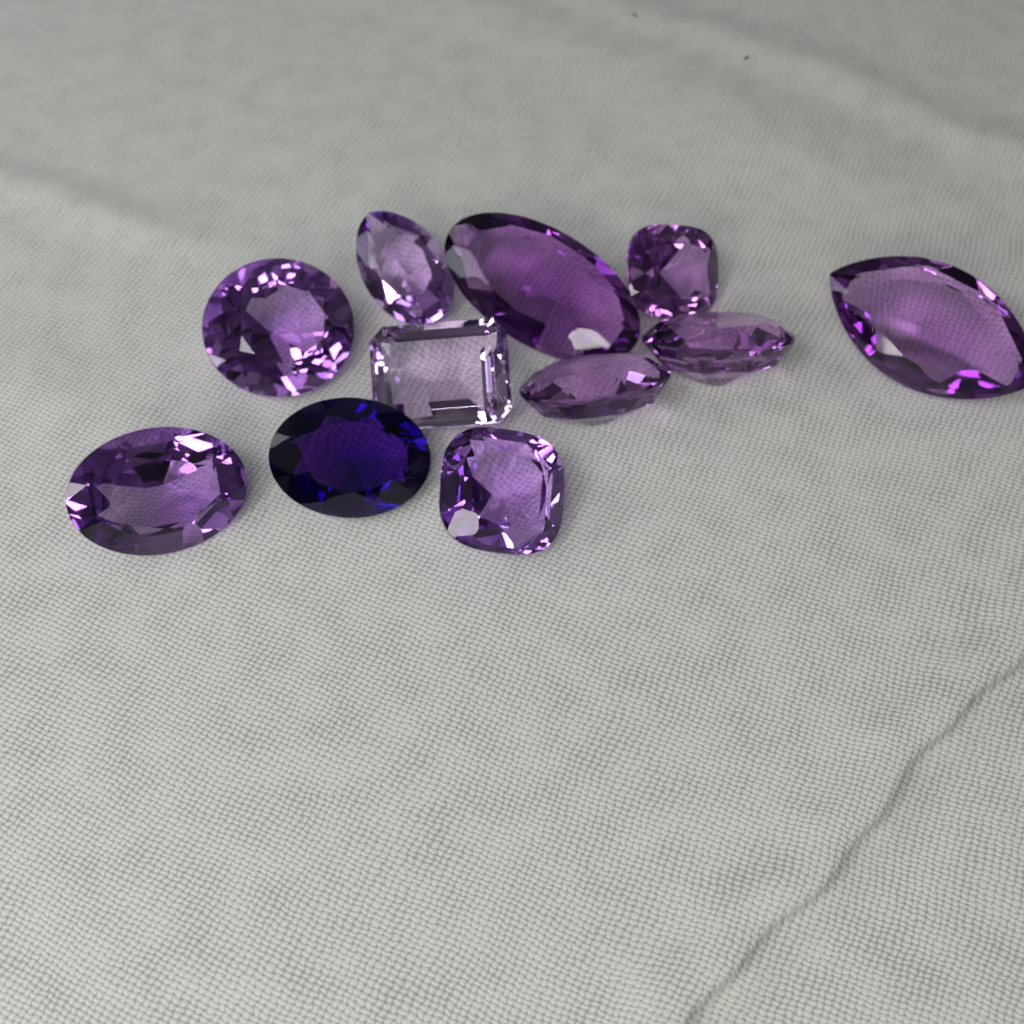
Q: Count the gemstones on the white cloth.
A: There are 11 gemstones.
